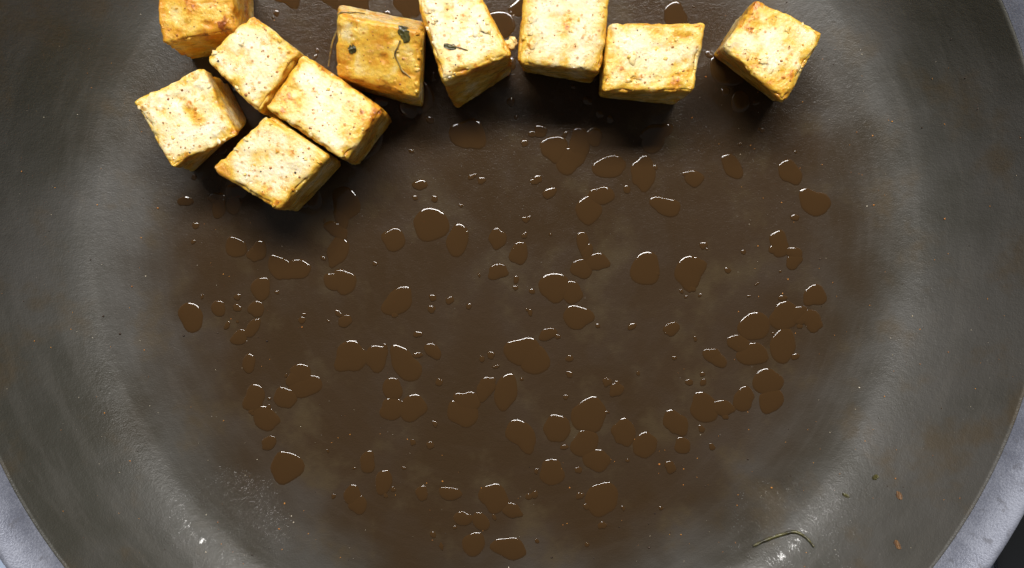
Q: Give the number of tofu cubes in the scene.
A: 10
